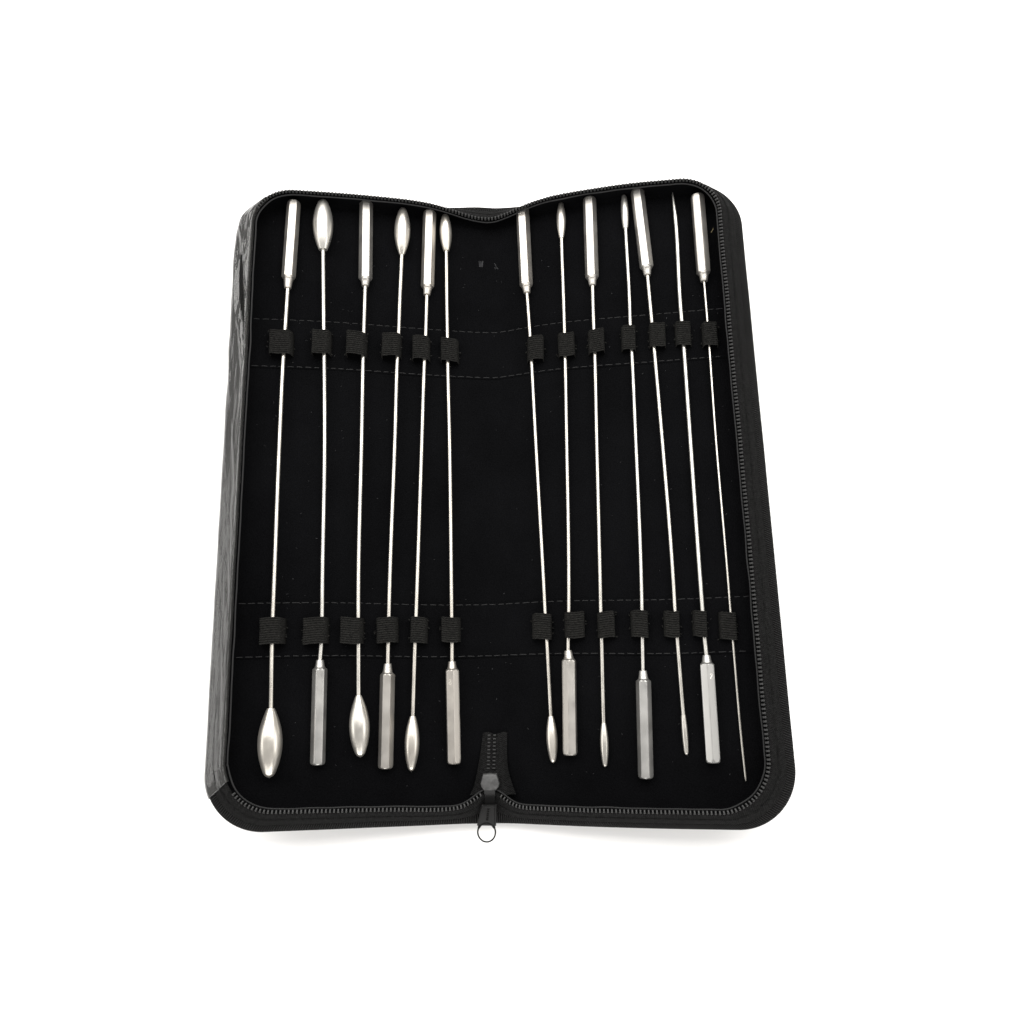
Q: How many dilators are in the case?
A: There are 13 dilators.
